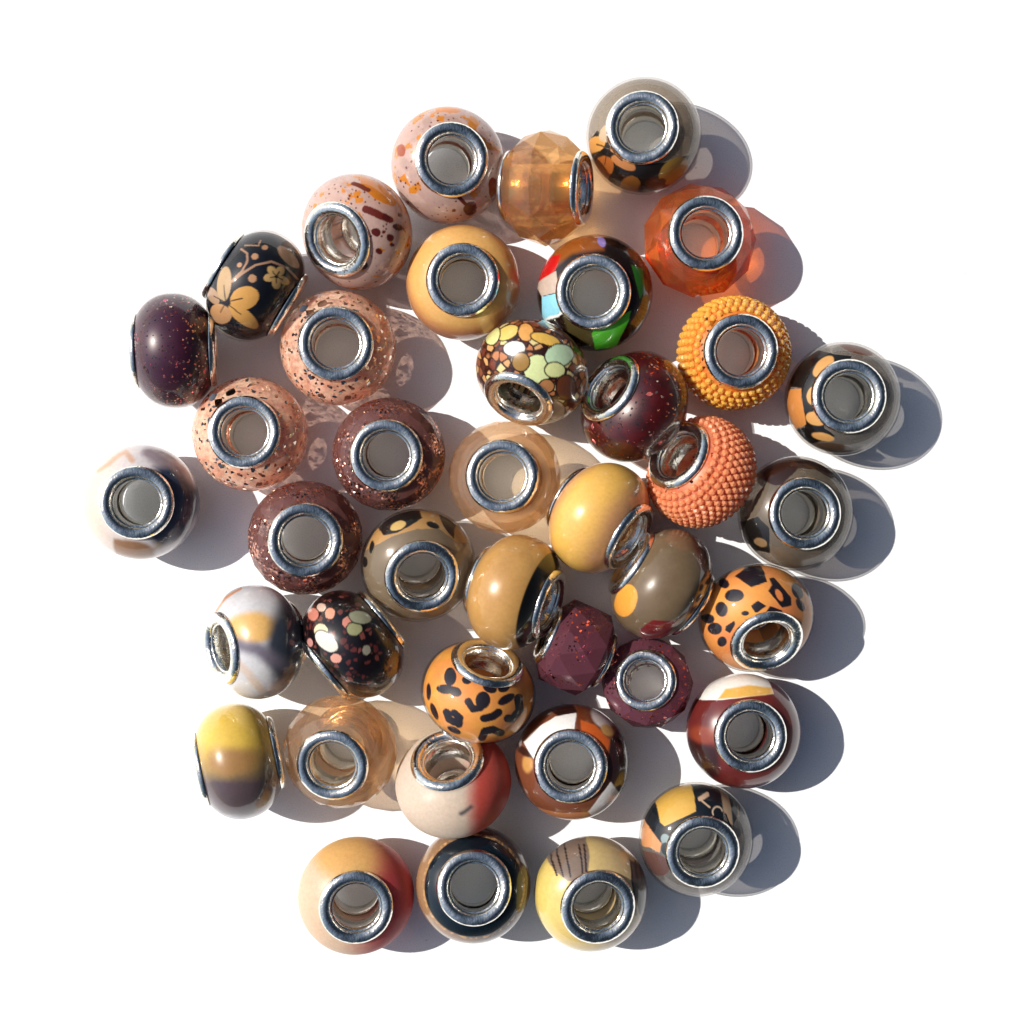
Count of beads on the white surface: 40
